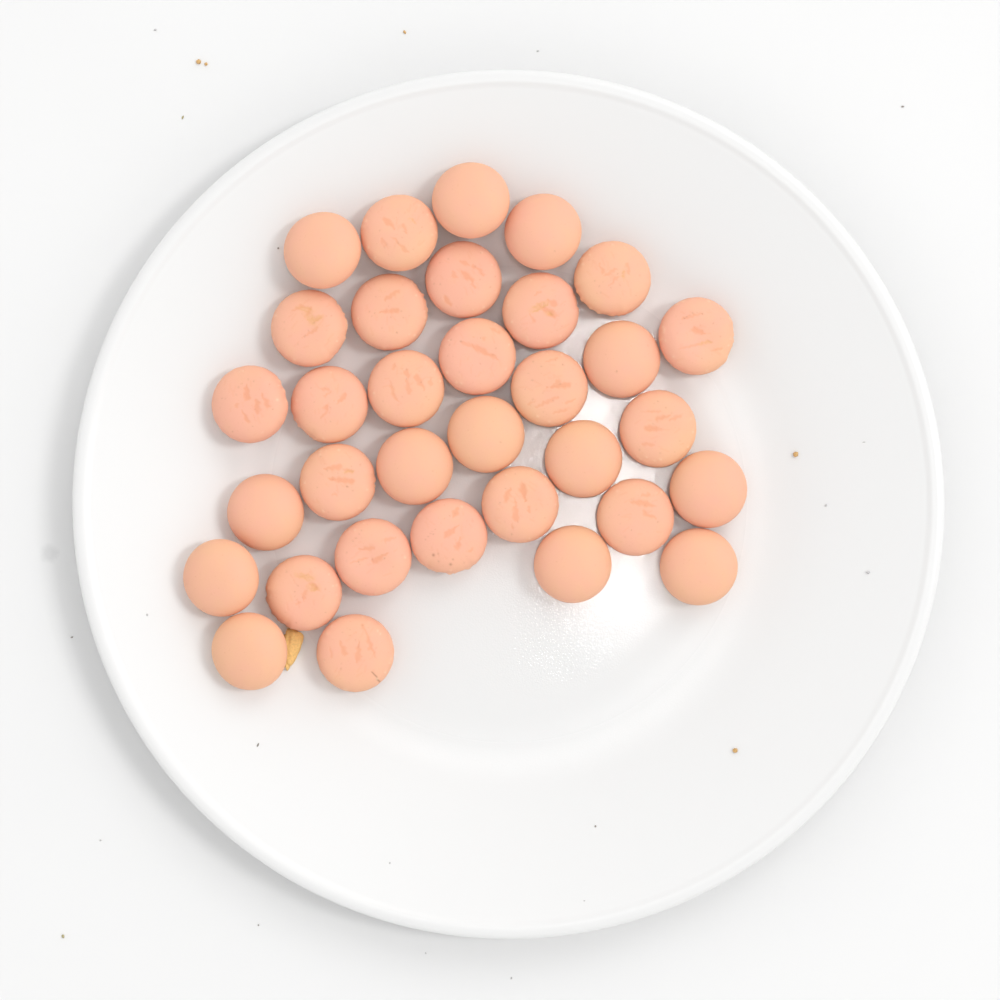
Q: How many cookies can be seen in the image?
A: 33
